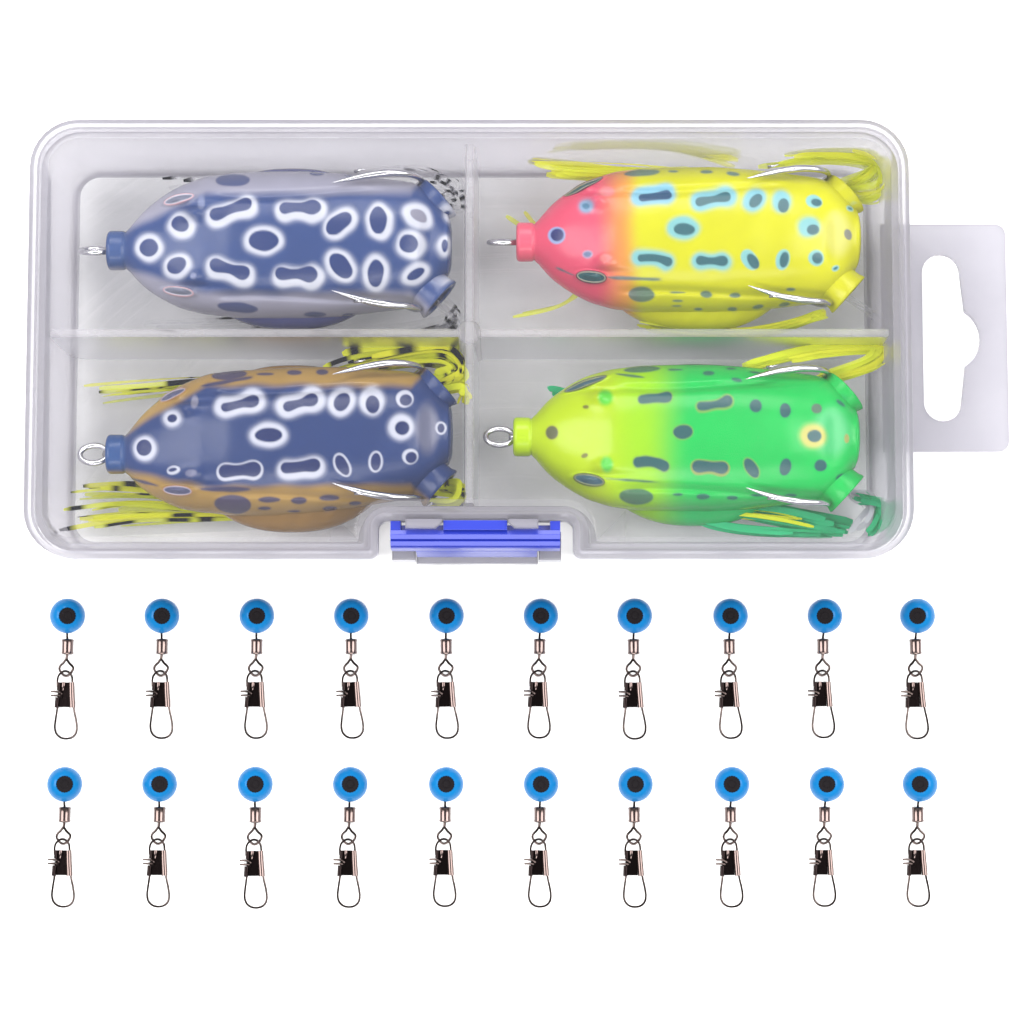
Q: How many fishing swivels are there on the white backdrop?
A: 20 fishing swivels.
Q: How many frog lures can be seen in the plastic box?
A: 4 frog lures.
